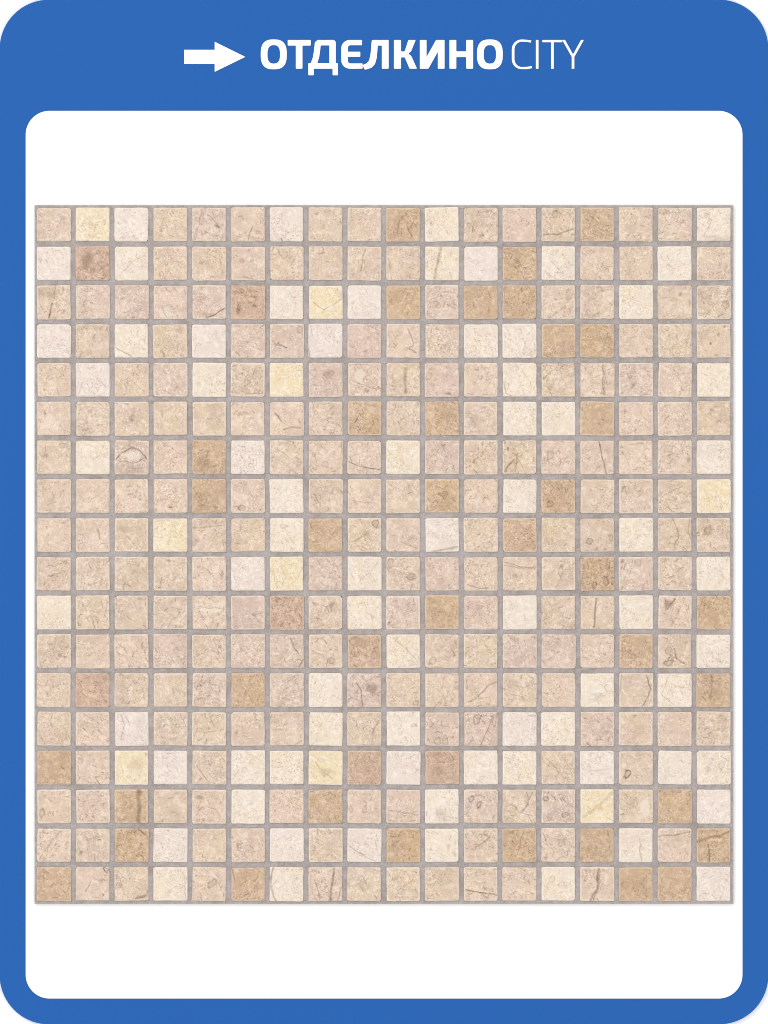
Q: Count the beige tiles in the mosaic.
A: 200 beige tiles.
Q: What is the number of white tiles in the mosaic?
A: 81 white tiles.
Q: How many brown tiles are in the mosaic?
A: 43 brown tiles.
